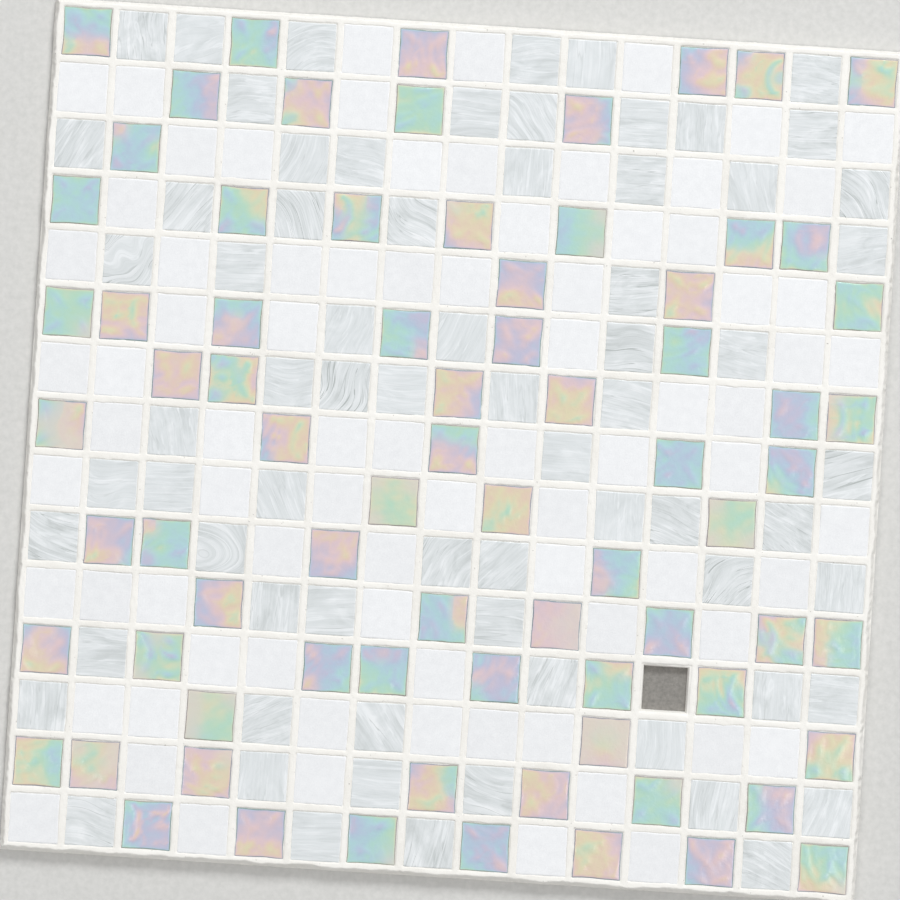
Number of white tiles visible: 79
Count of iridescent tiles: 75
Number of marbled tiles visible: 70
